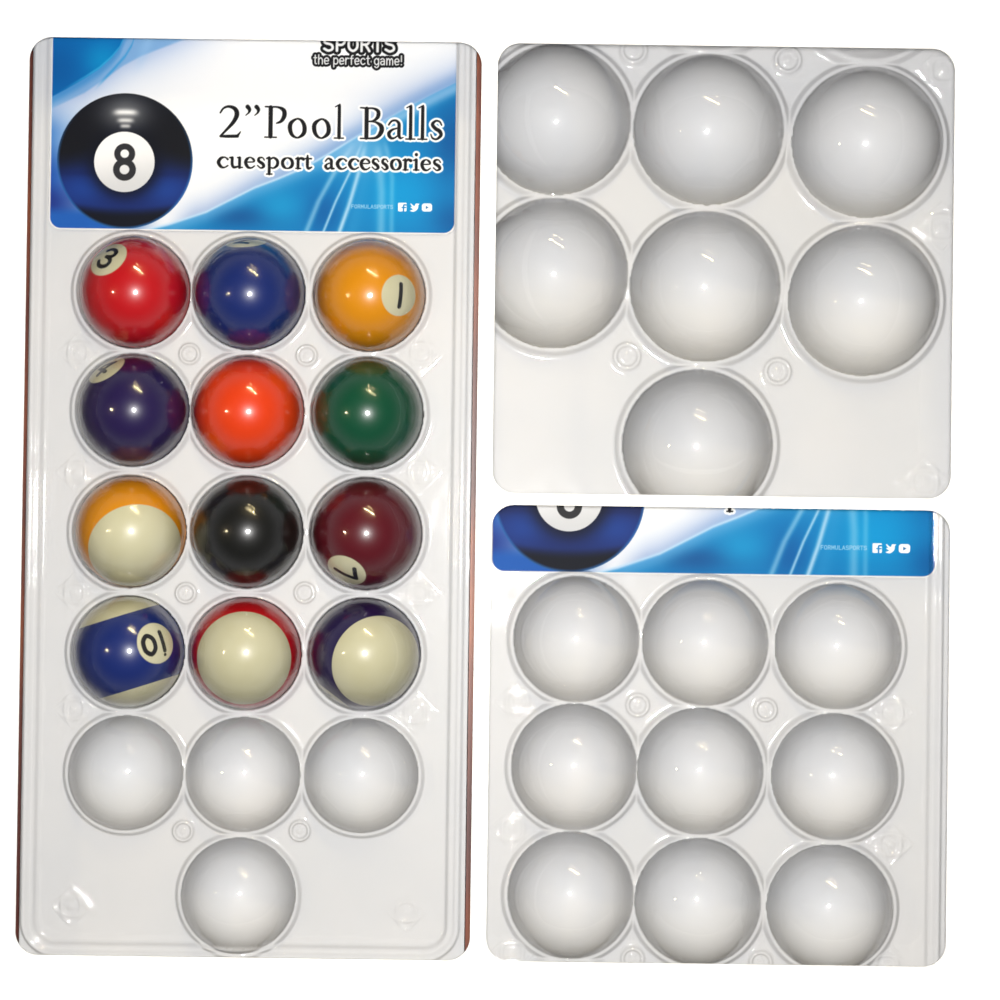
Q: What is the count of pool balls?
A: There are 12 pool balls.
